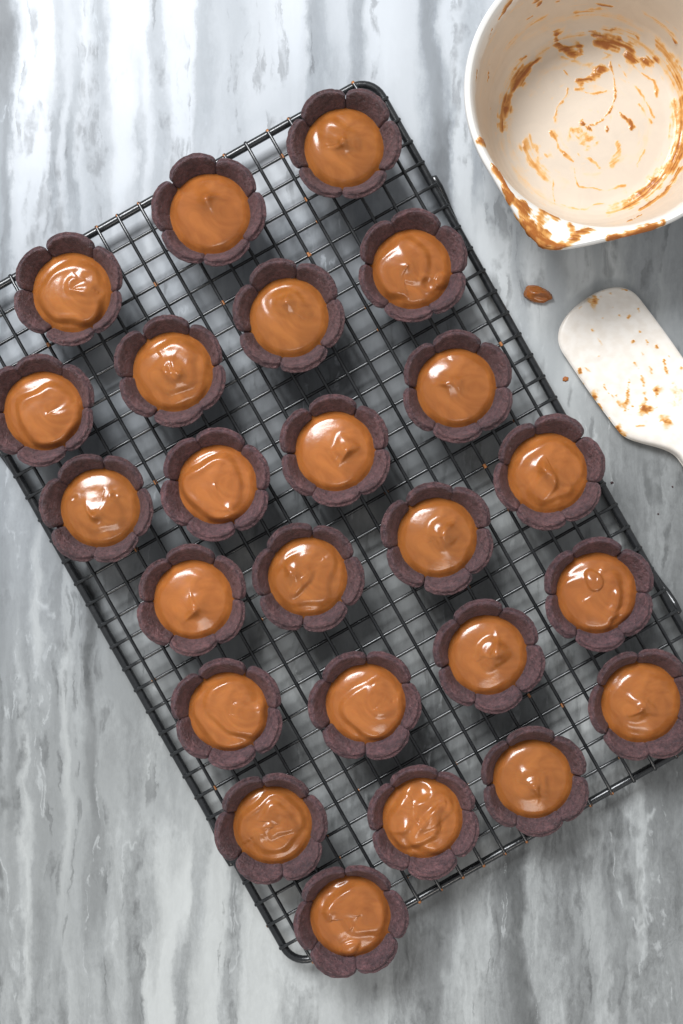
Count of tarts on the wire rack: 24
